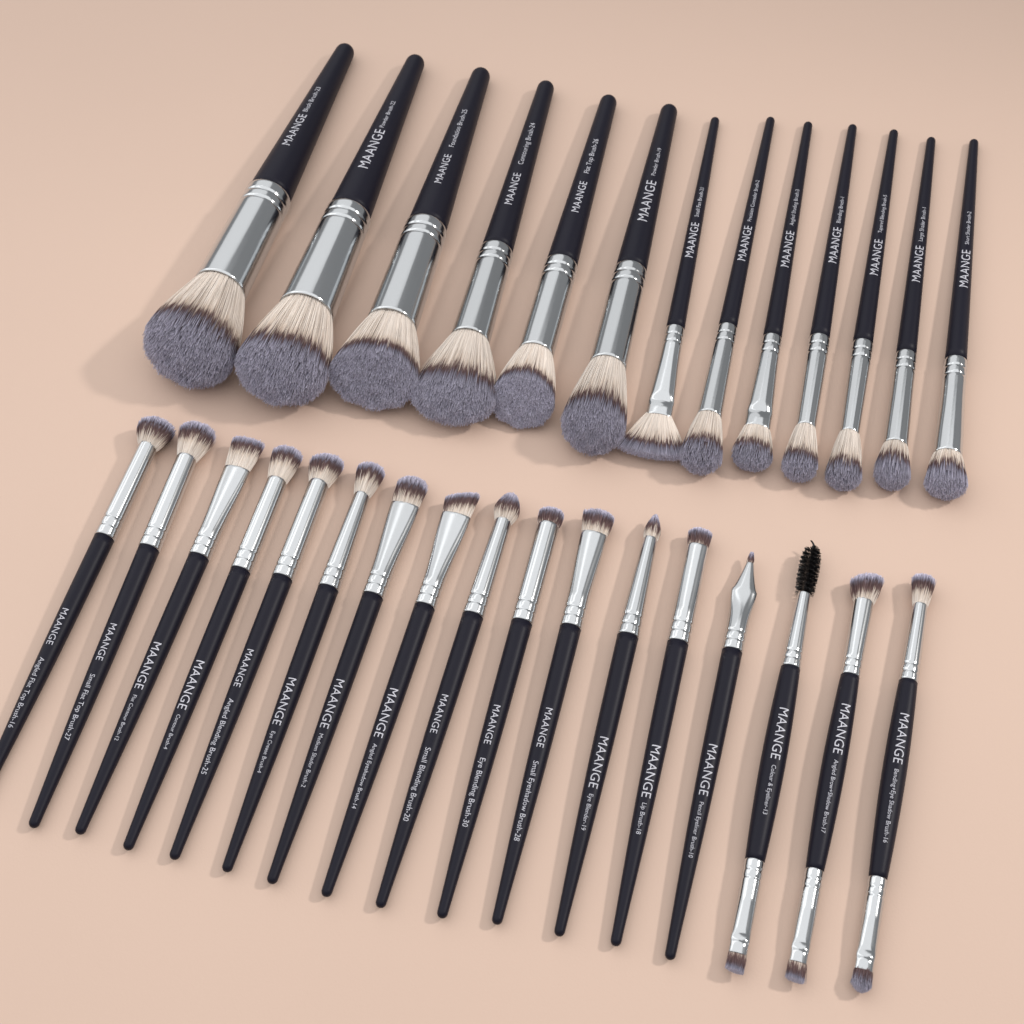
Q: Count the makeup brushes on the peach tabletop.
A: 30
